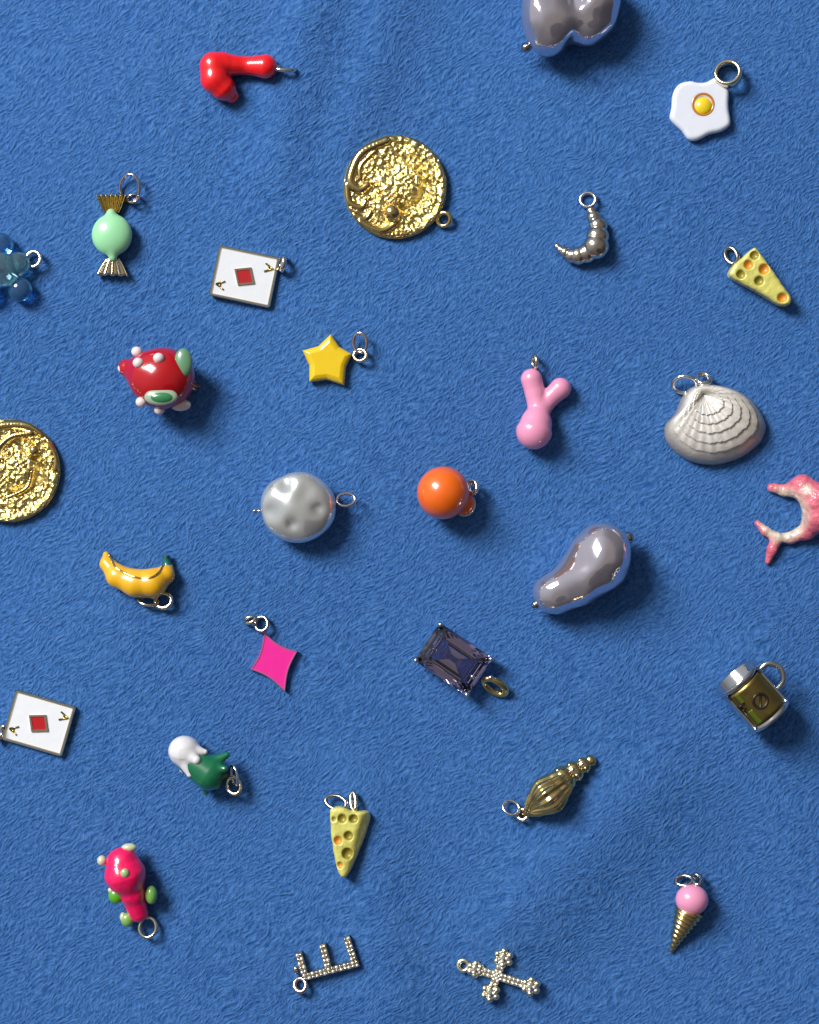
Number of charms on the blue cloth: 30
